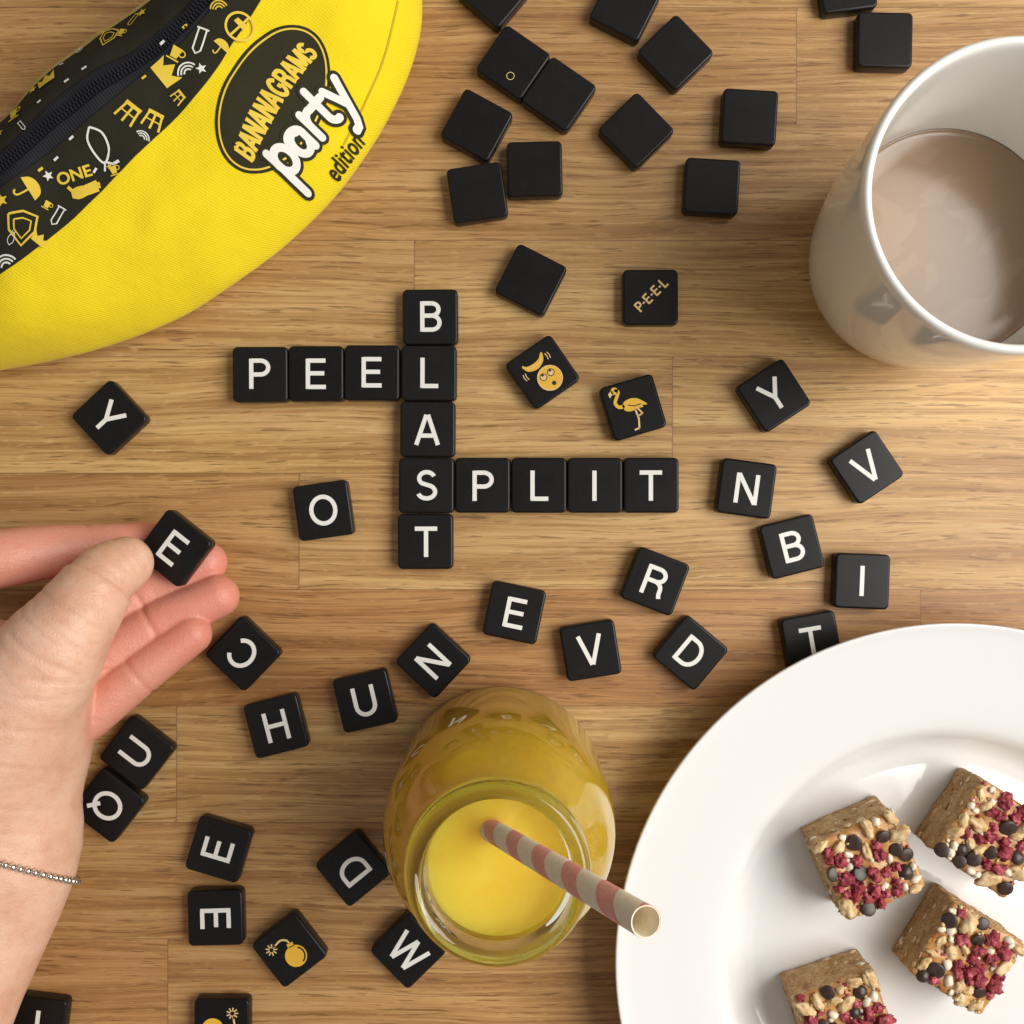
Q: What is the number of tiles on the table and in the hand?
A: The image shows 55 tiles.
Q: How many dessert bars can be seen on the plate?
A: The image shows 4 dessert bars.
